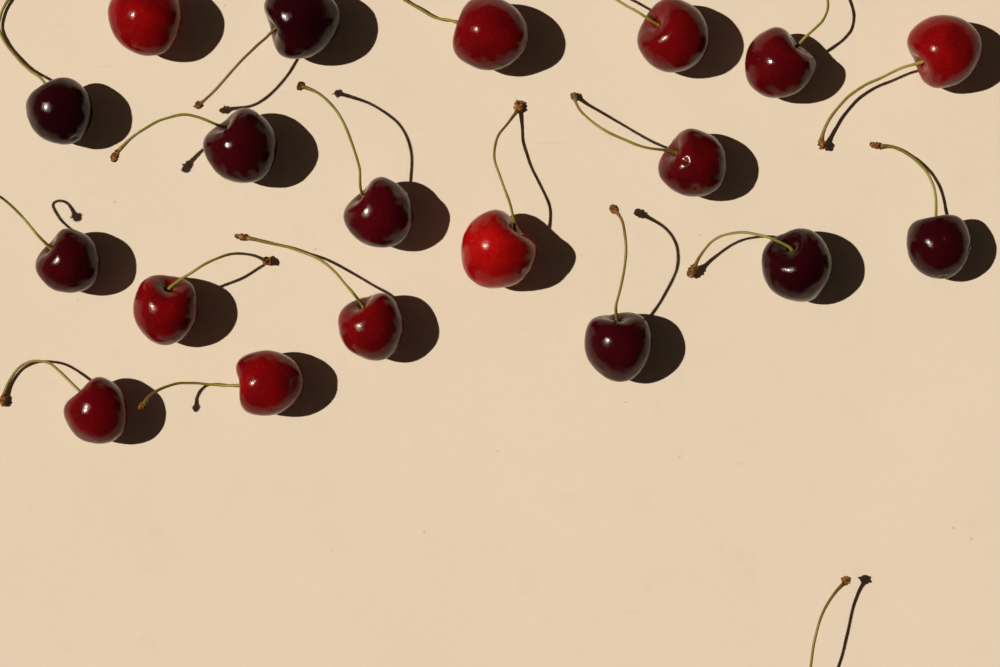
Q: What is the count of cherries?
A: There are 19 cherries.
